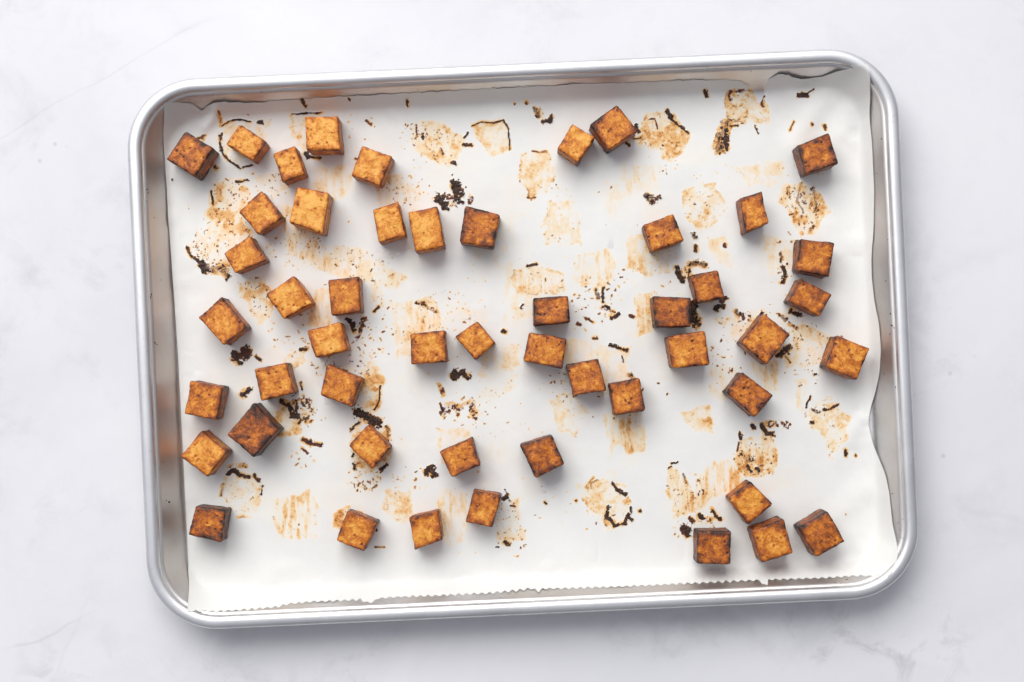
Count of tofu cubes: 50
